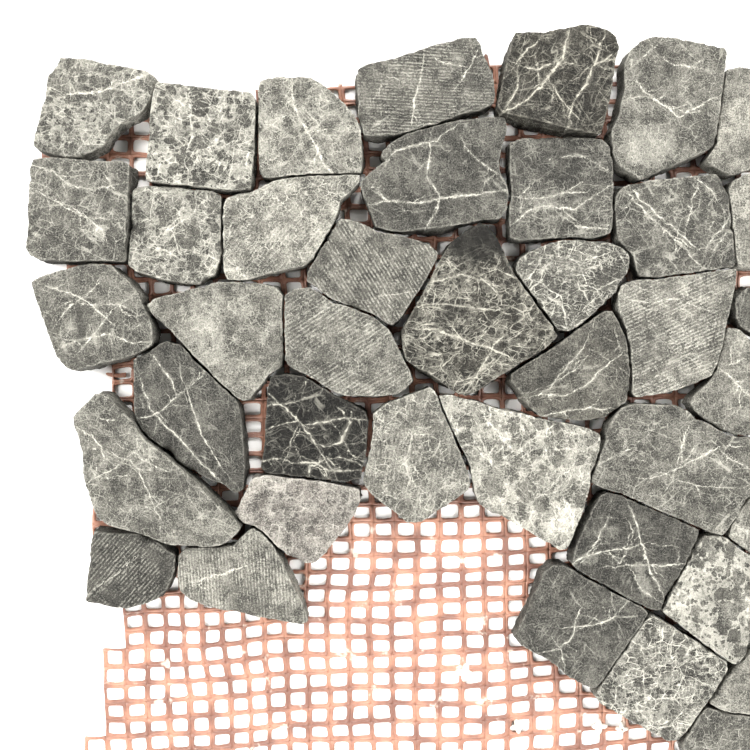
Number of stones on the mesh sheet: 40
